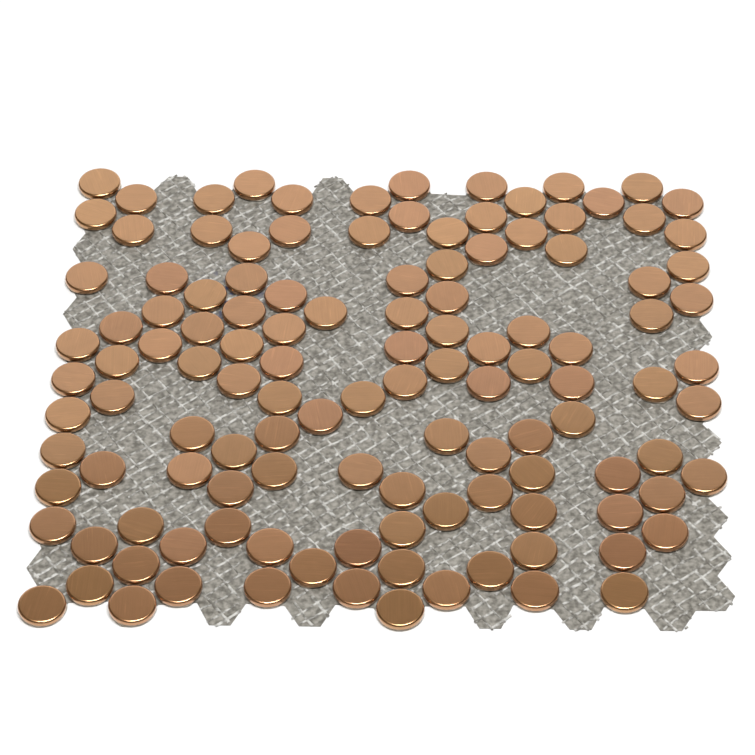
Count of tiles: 122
